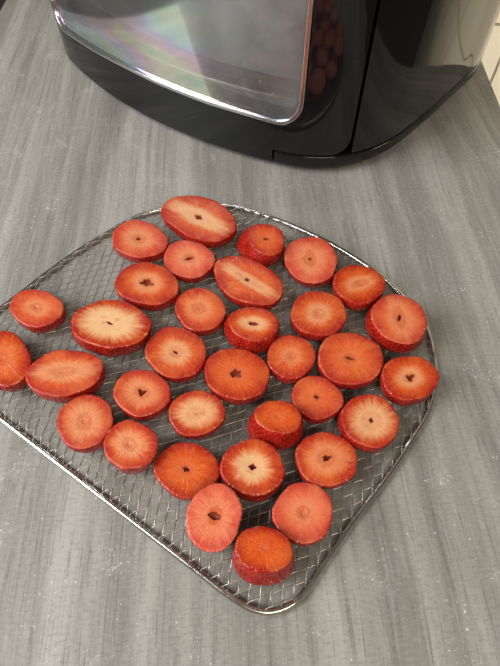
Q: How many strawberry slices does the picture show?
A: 34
